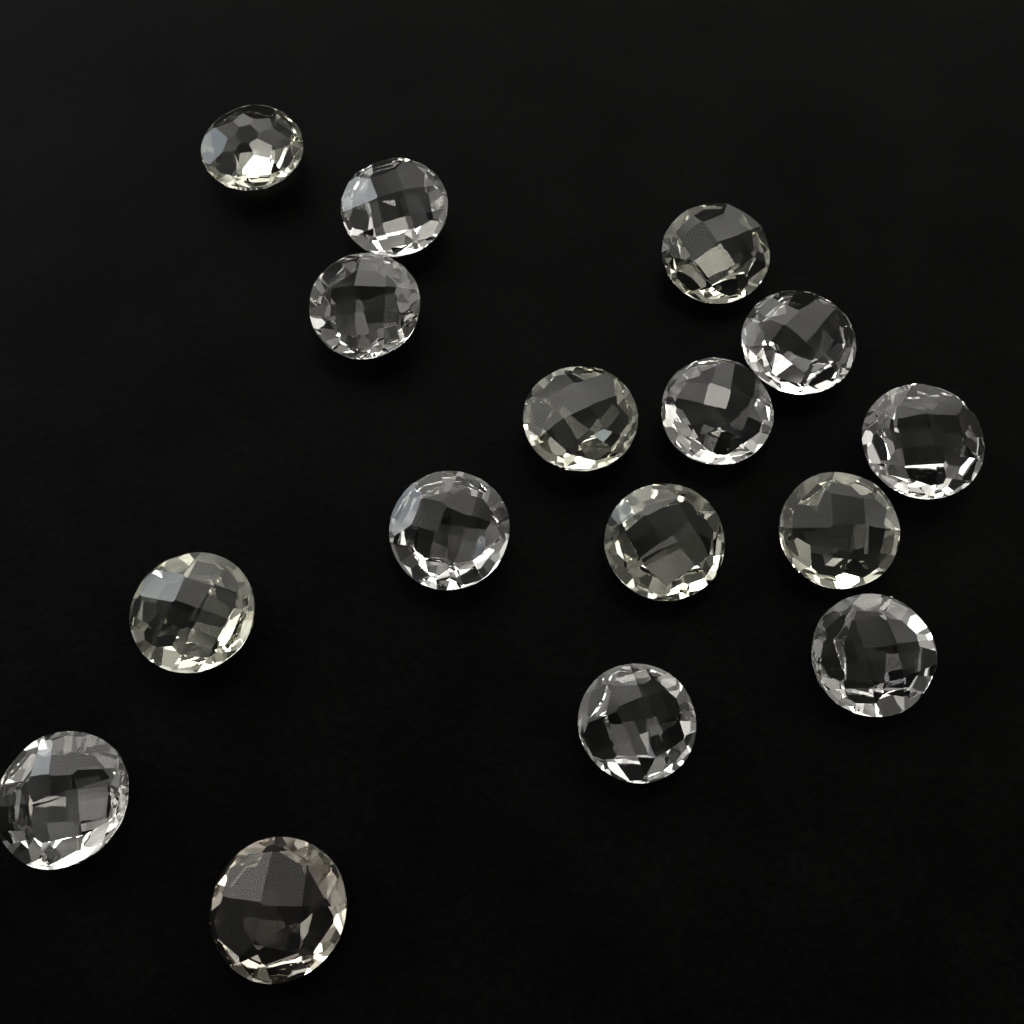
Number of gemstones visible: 16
